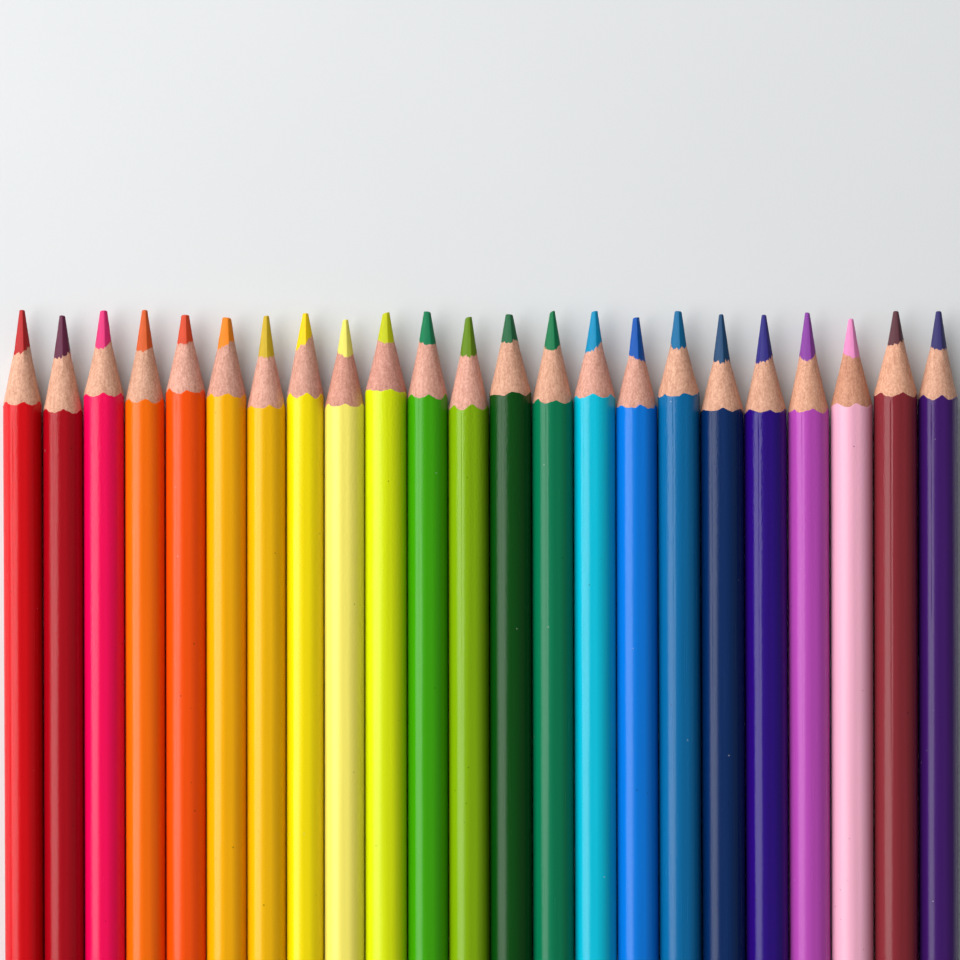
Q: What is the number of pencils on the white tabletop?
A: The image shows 23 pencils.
